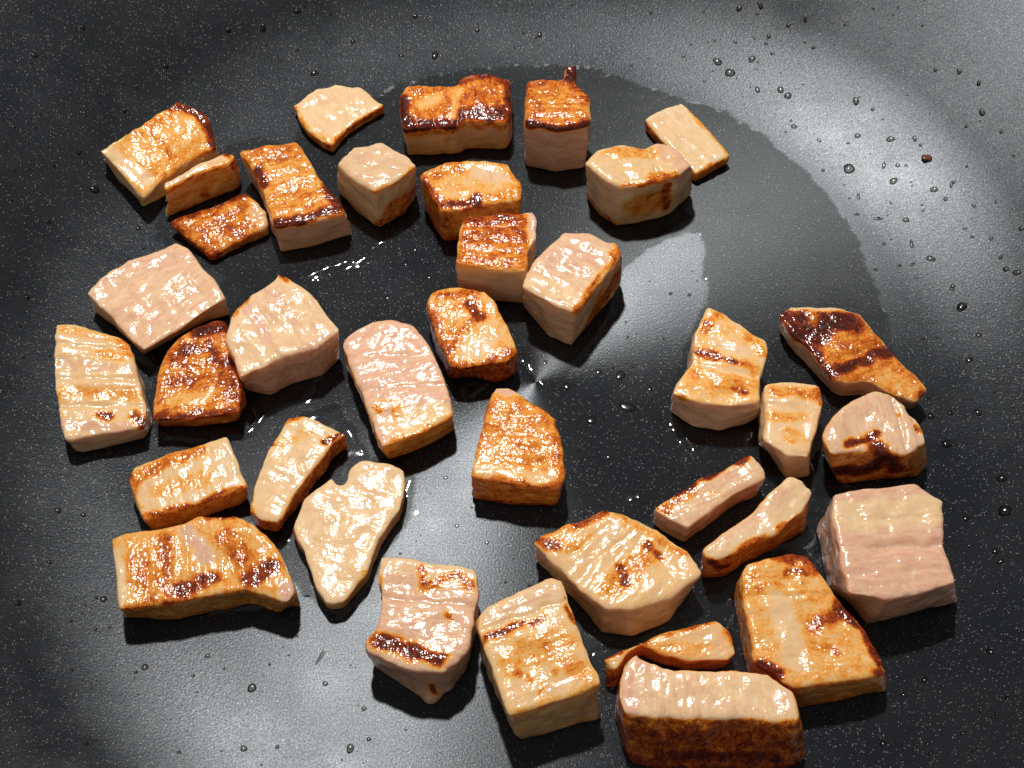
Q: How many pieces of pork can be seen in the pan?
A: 37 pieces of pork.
